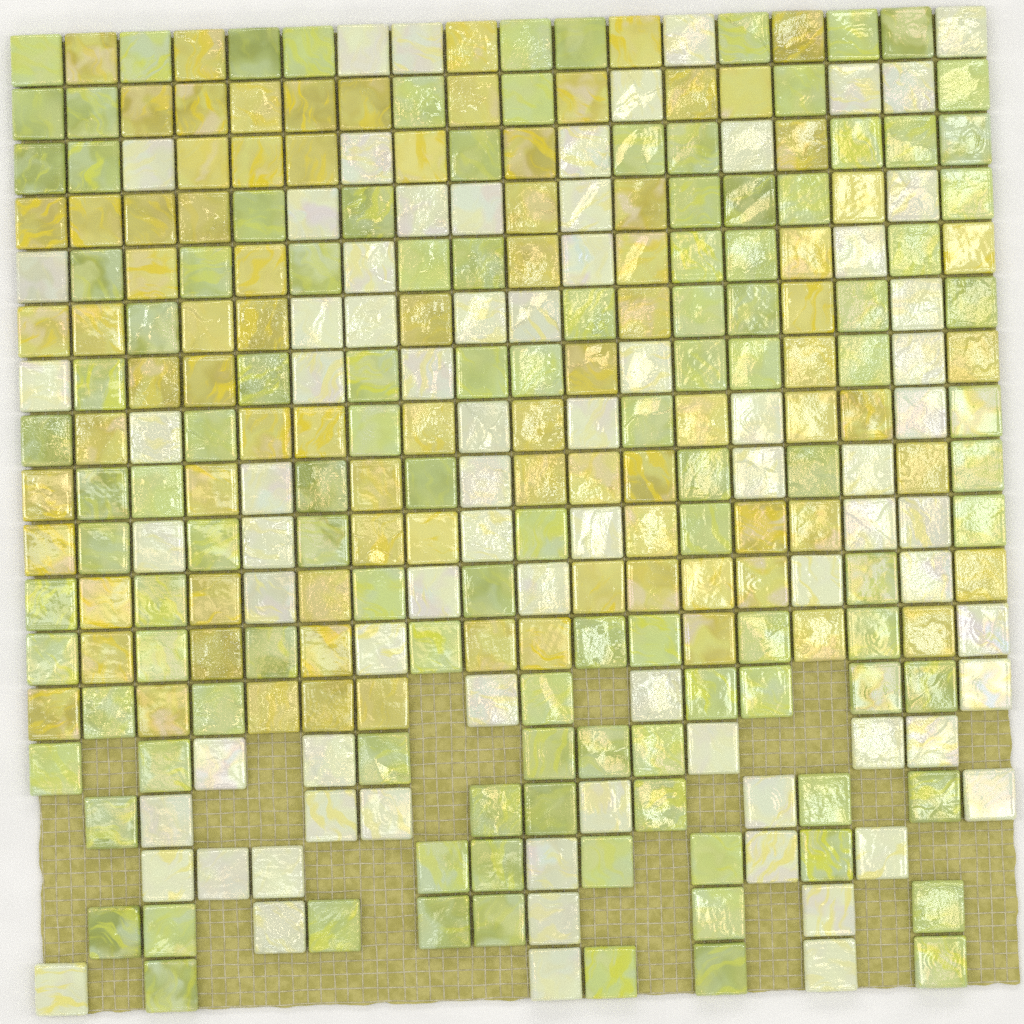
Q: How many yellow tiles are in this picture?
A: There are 87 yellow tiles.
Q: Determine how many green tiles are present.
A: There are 117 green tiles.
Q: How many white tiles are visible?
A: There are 78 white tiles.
